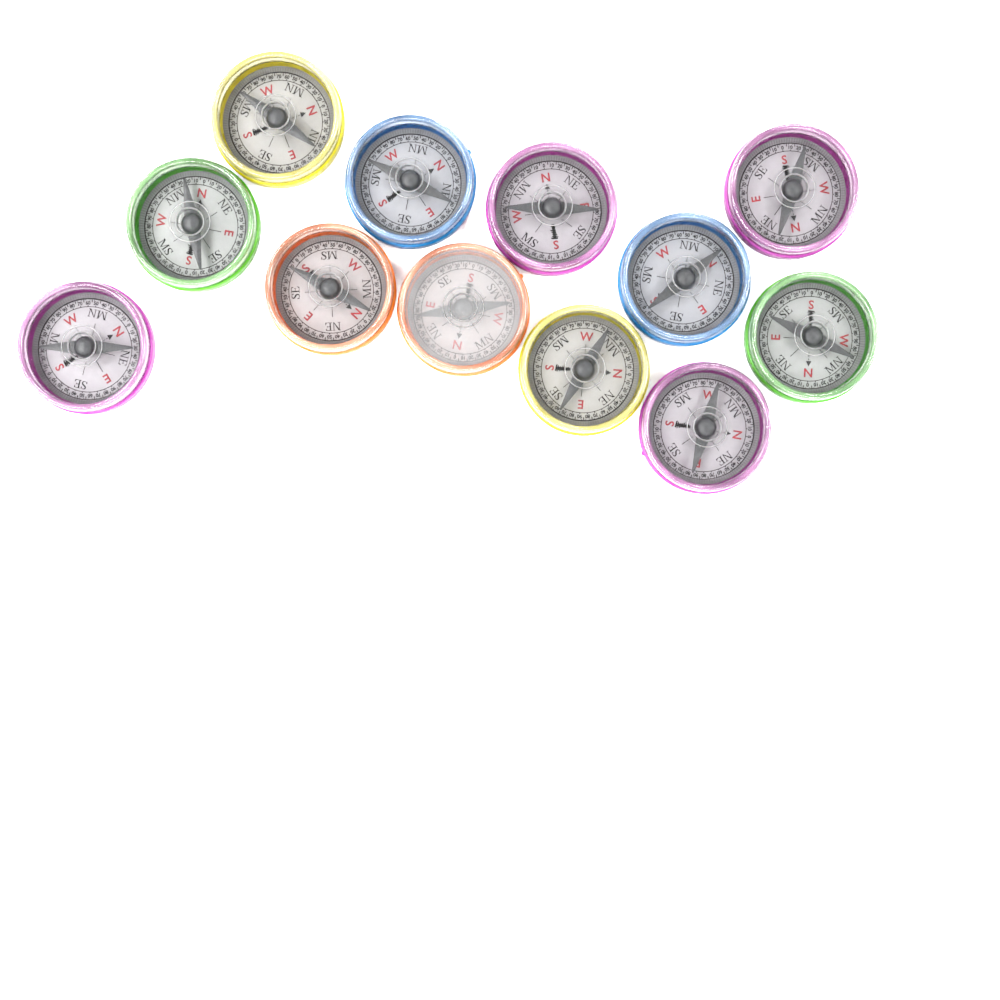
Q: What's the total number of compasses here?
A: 12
